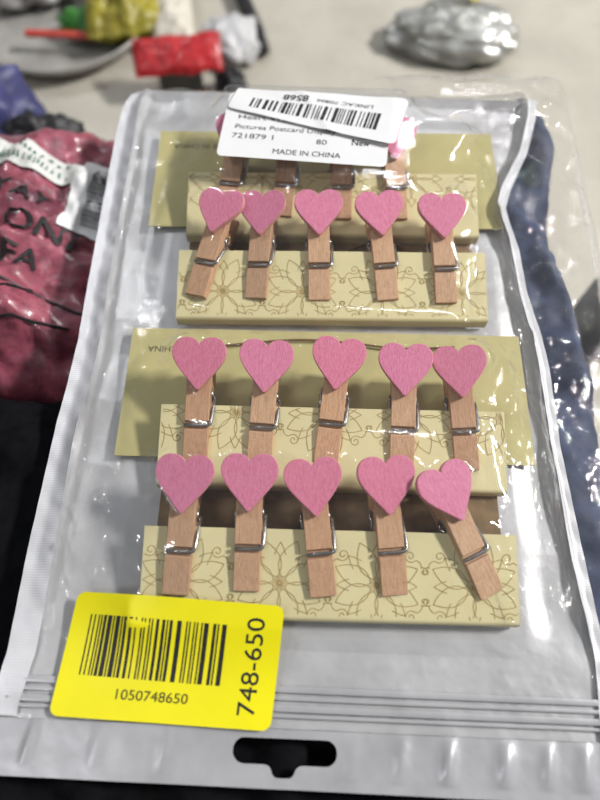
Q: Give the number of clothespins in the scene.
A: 19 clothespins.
